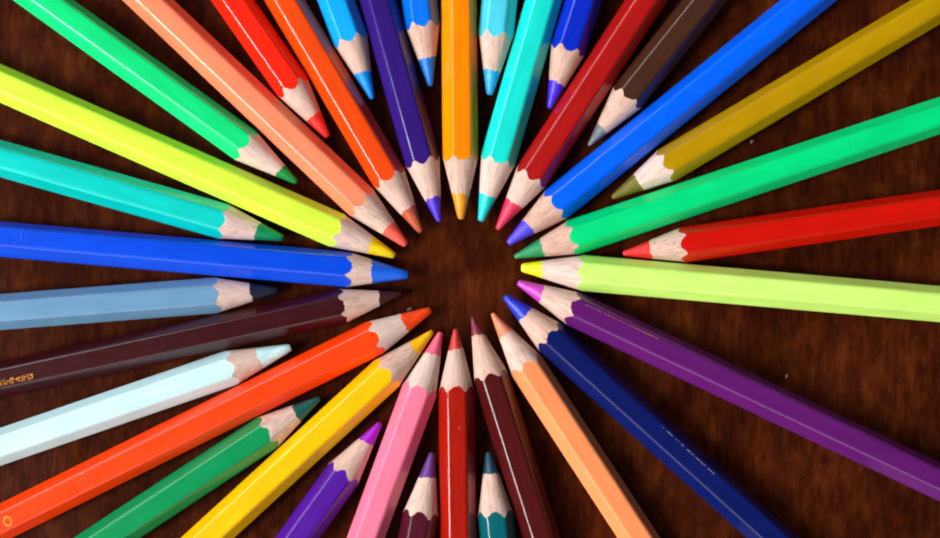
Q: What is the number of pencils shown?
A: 36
